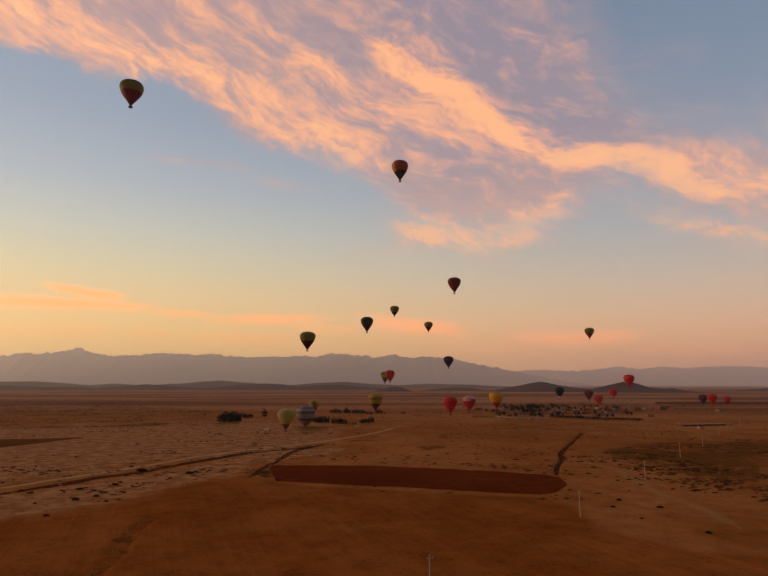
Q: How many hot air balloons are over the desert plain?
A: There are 26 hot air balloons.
